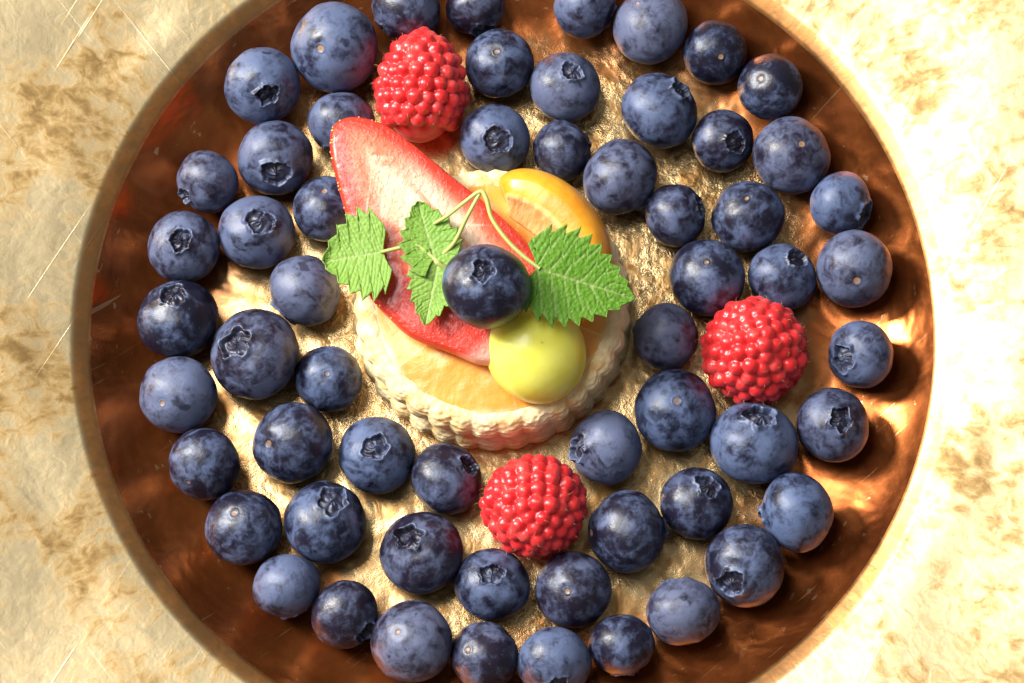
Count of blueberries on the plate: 60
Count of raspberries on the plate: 3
